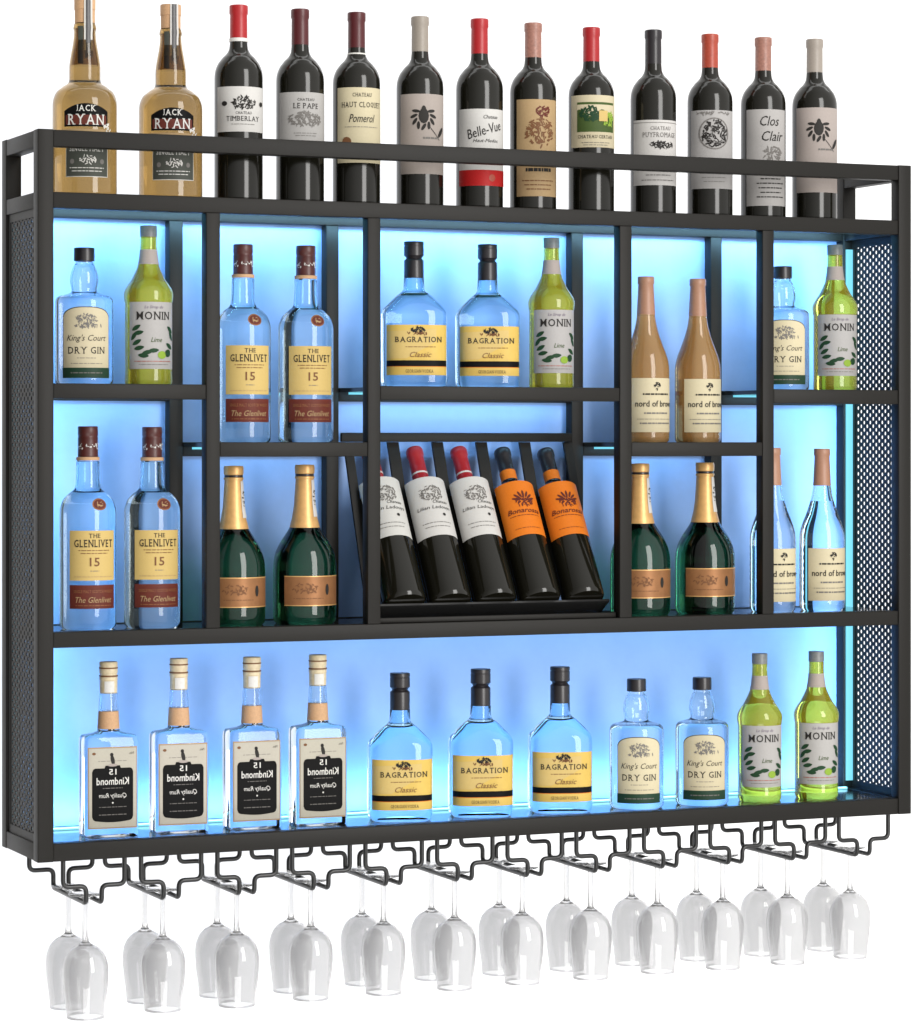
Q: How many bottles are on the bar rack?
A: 48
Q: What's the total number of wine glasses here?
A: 24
